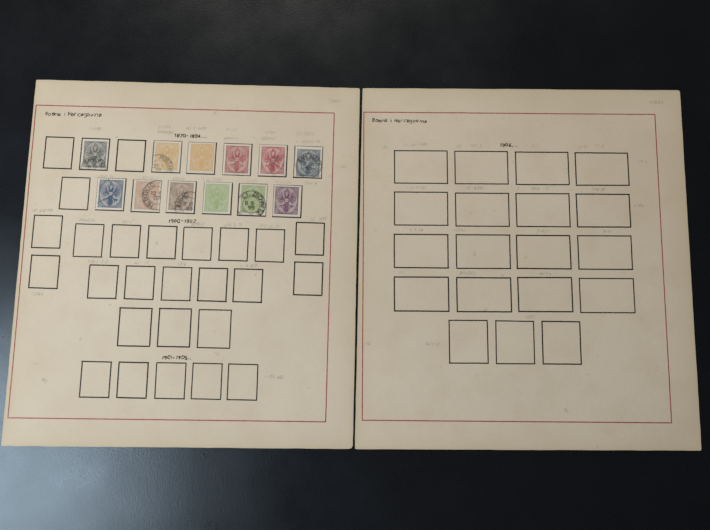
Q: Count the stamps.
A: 12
